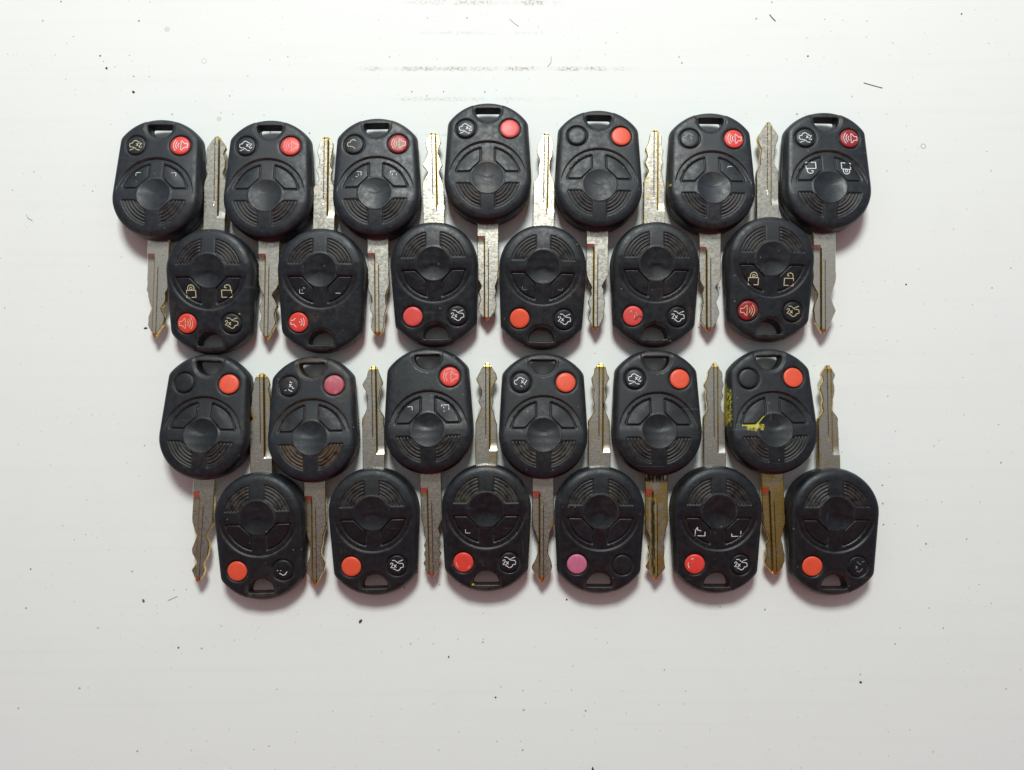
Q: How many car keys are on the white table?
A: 25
